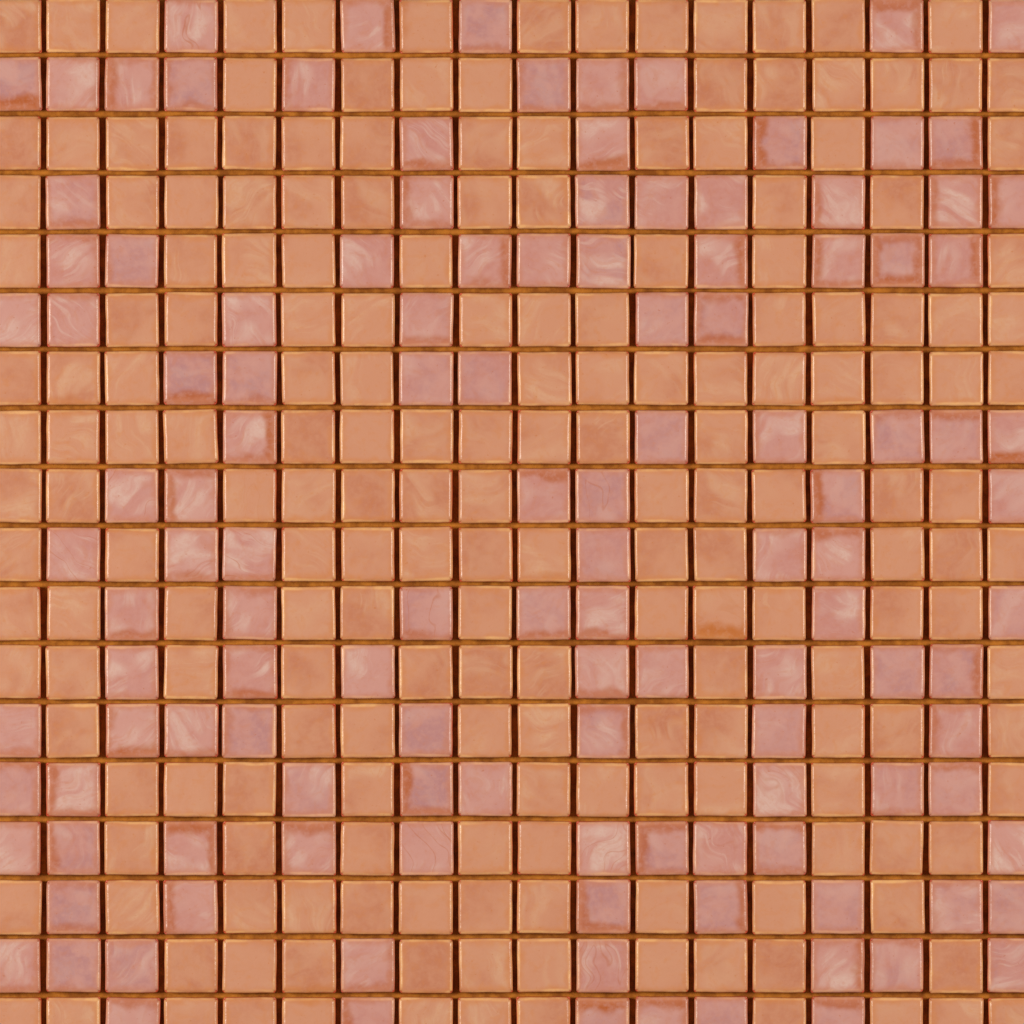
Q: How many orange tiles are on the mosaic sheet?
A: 198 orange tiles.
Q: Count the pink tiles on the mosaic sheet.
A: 126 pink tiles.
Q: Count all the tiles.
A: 324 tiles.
